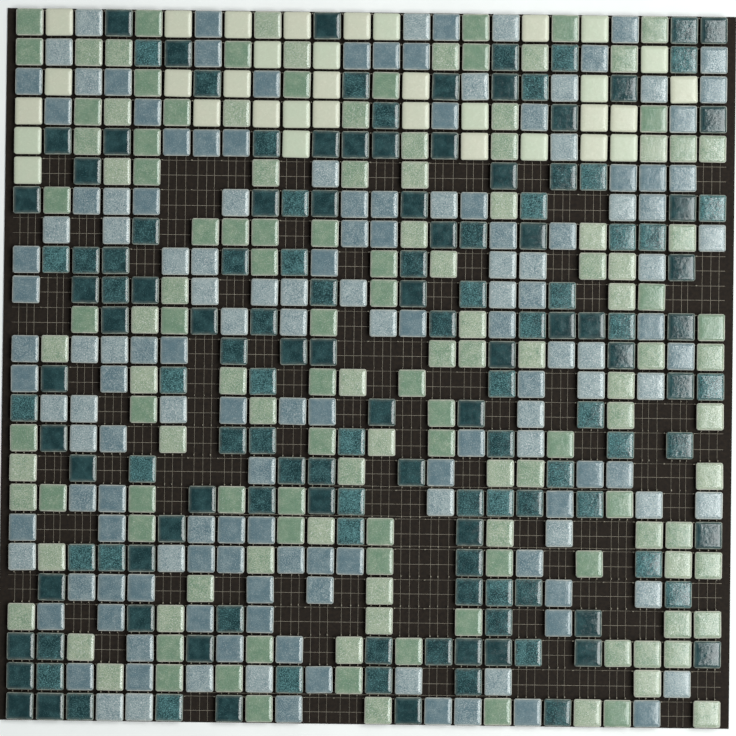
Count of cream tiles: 34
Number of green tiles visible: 136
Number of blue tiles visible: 149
